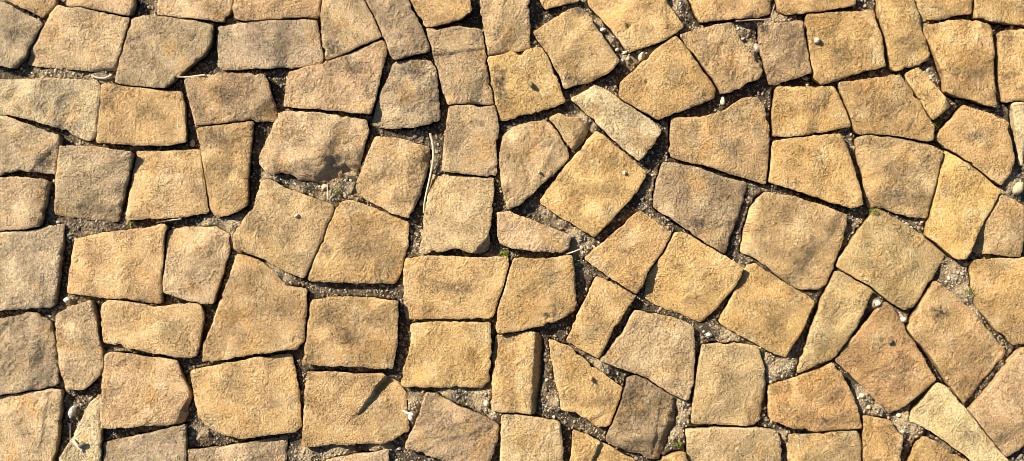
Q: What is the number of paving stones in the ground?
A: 105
